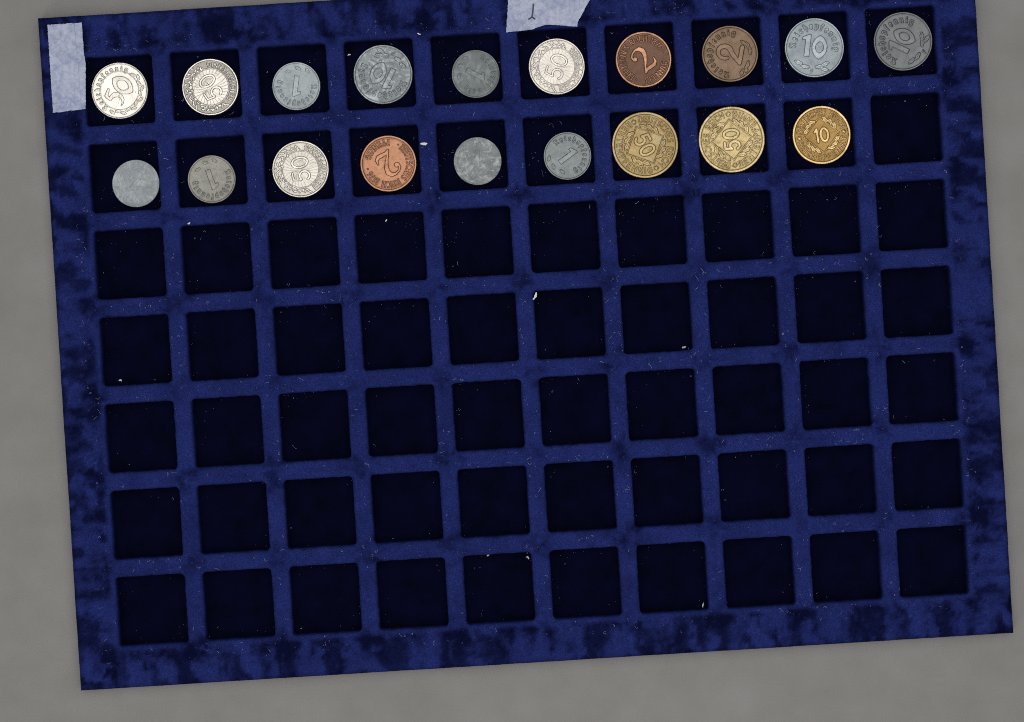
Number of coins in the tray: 19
